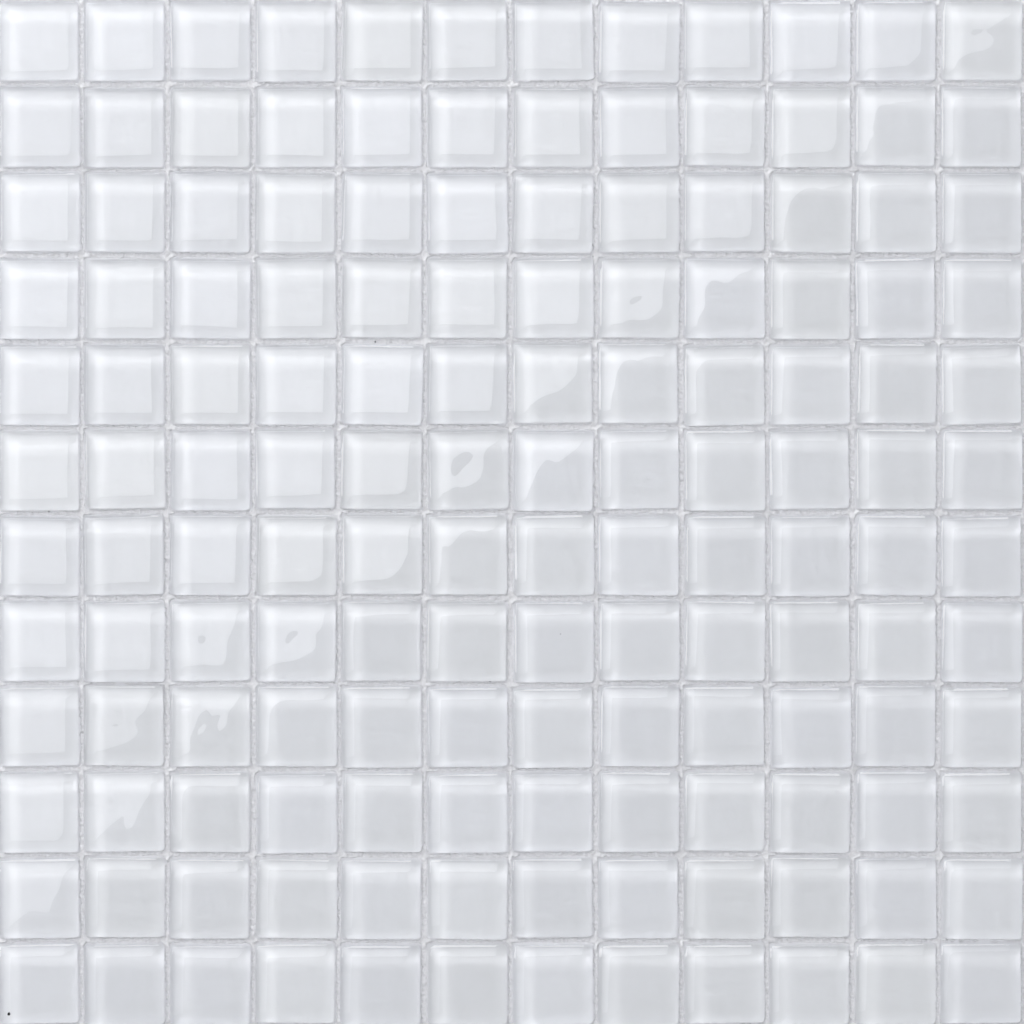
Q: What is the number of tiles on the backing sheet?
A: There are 144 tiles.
